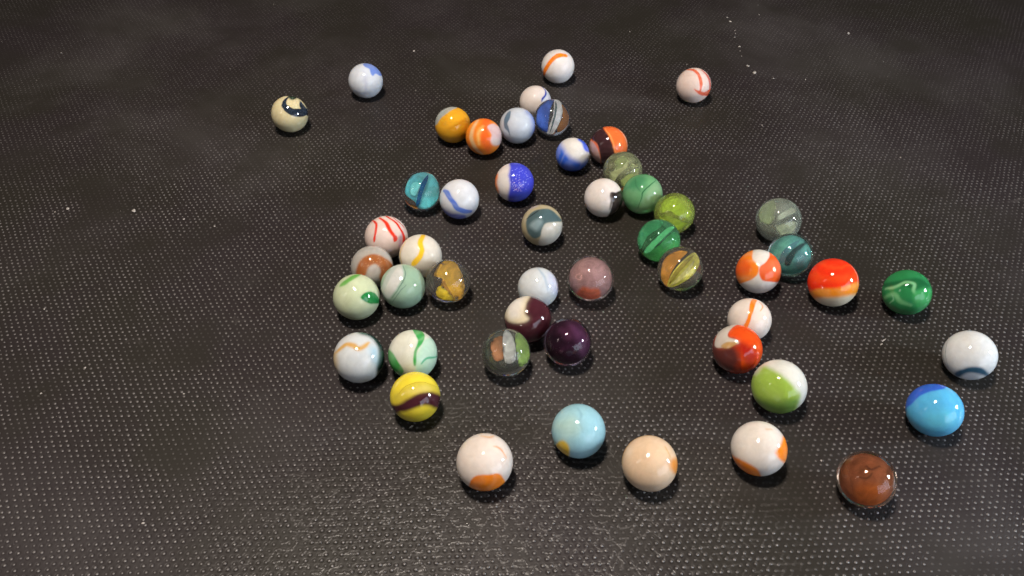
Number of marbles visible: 50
